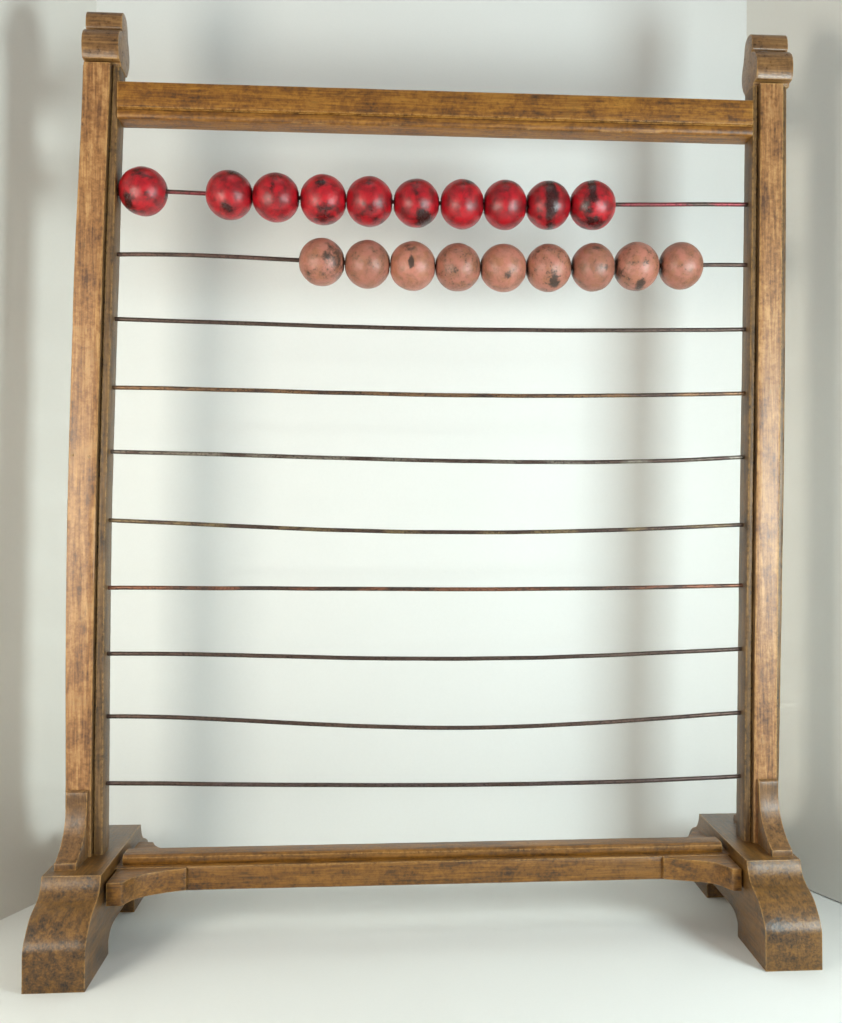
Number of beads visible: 19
